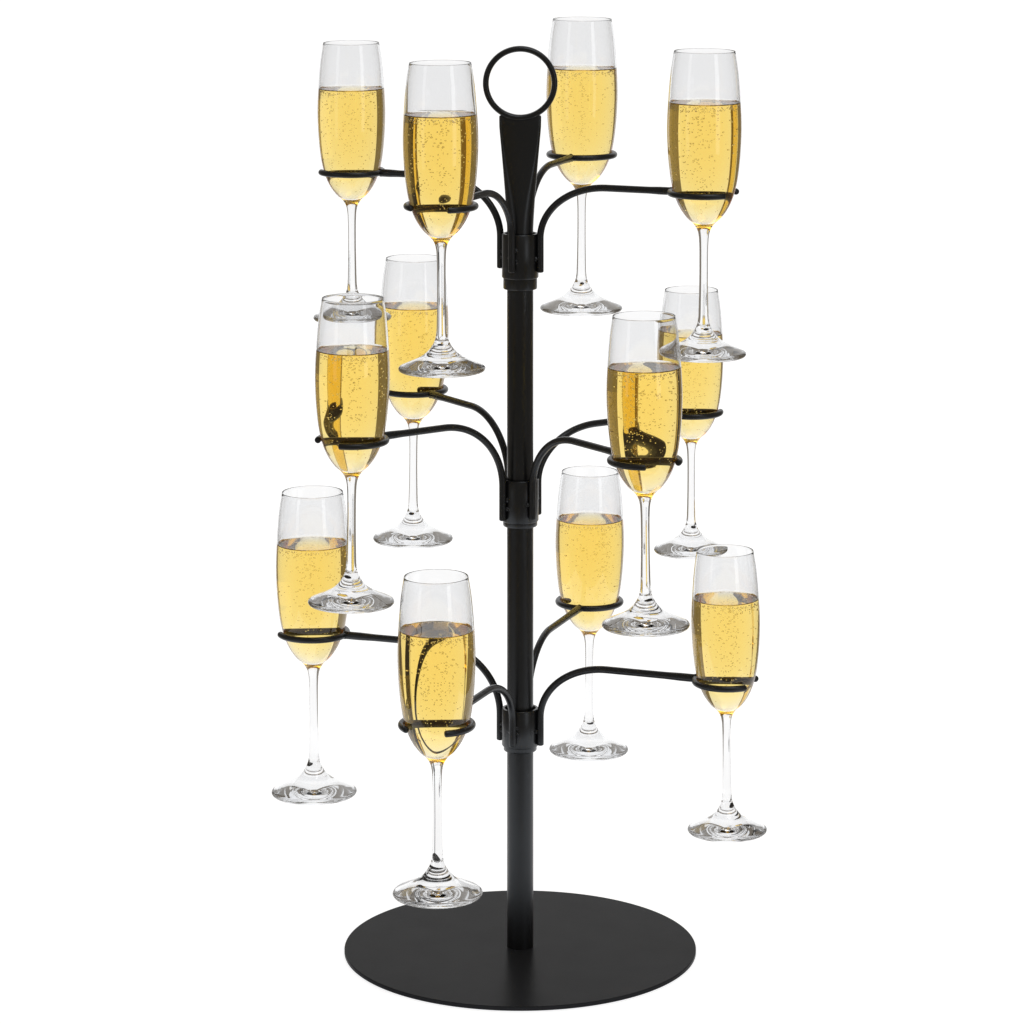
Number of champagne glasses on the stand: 12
